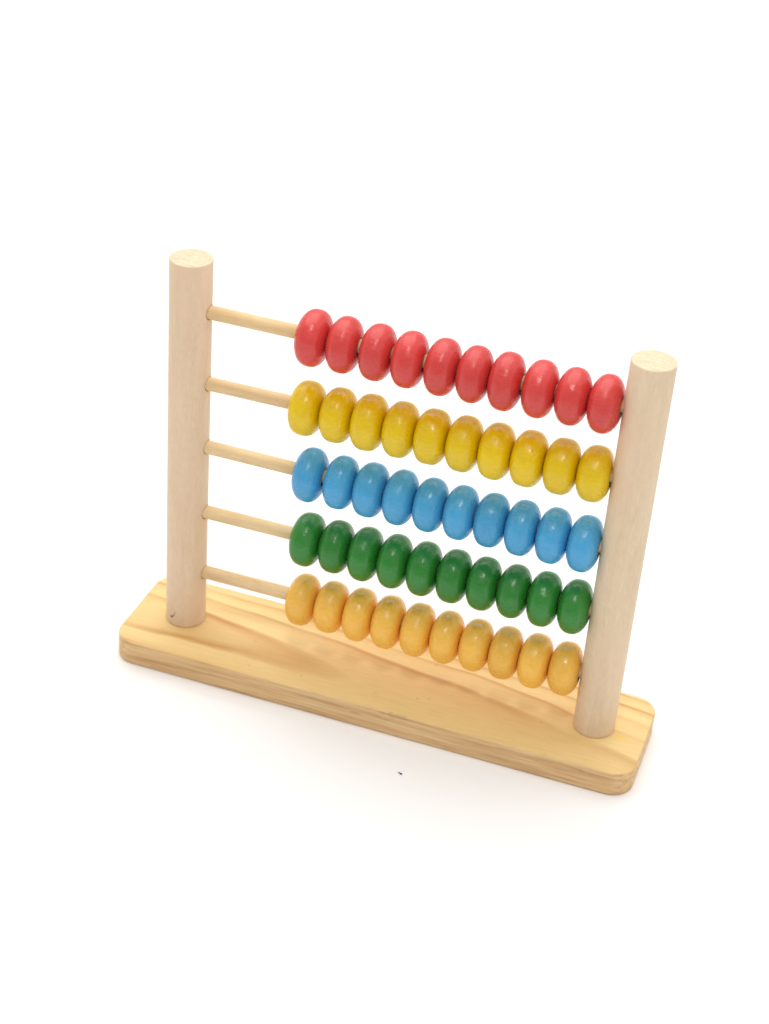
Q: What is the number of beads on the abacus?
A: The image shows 50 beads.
